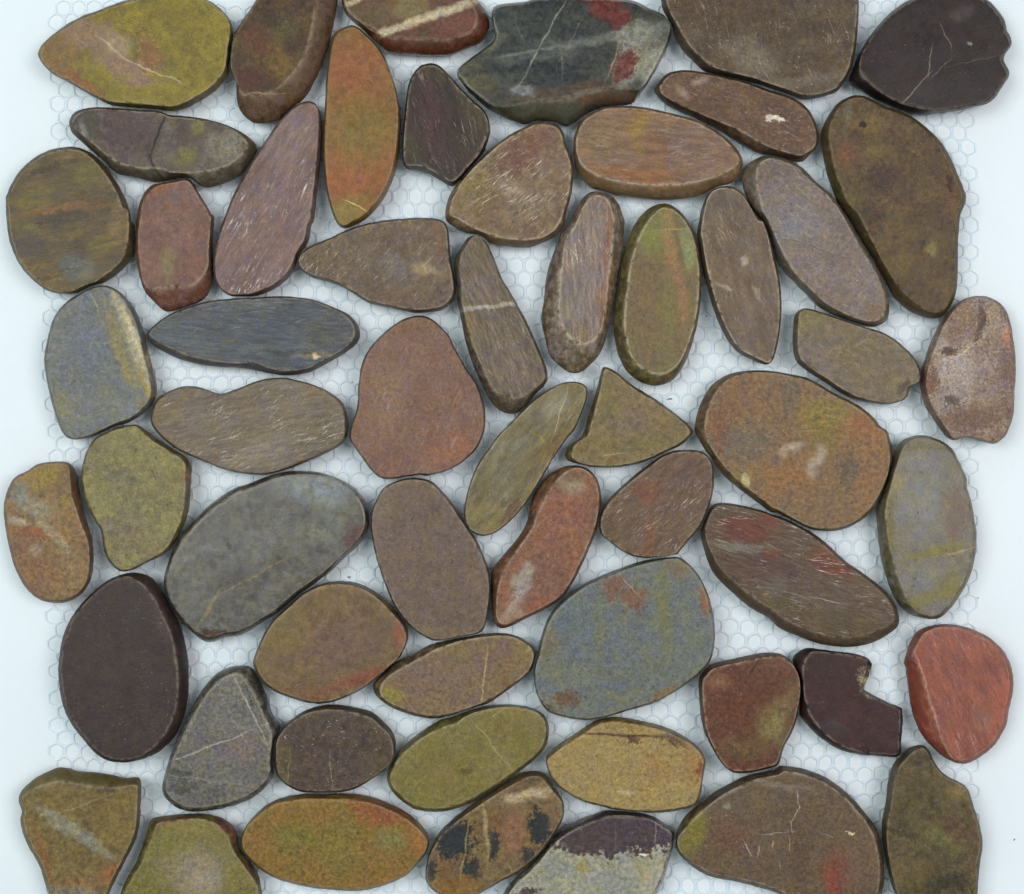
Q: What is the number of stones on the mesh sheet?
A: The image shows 57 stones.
